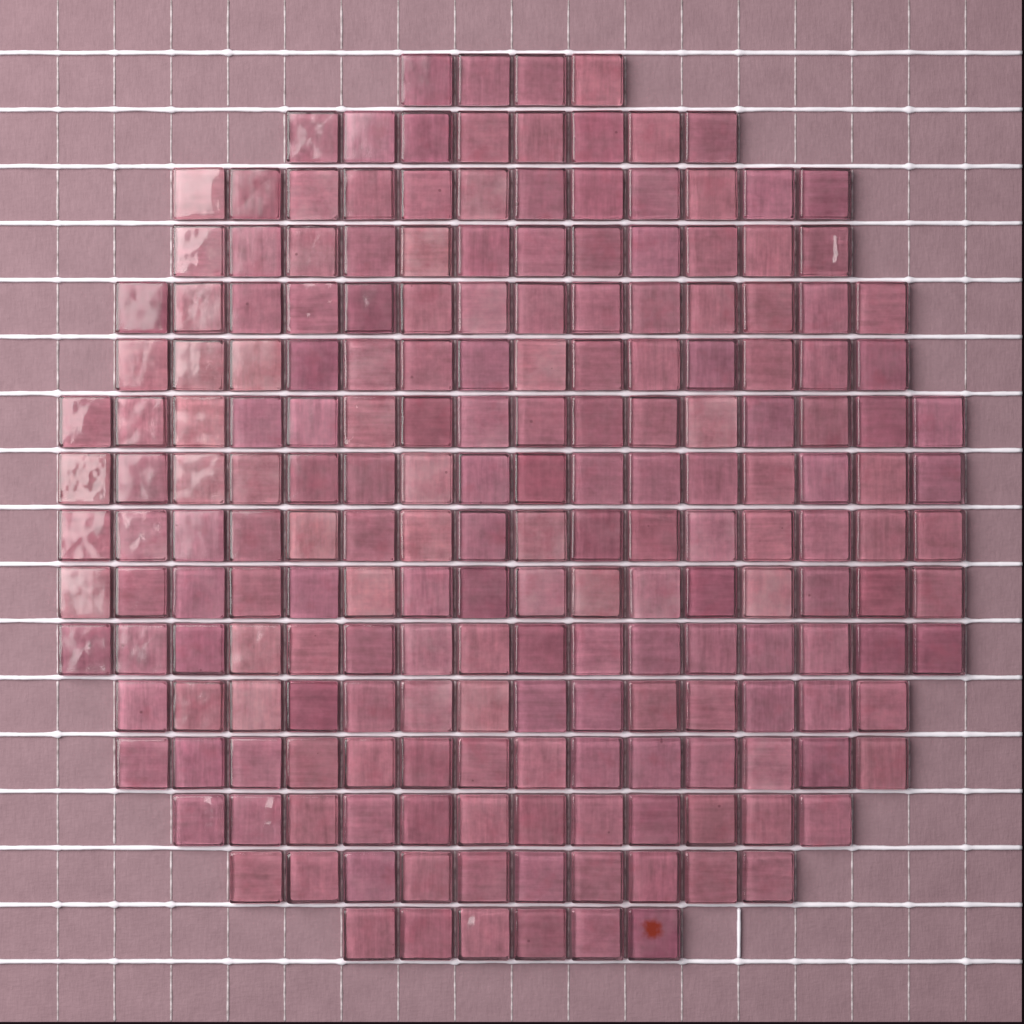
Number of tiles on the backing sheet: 200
